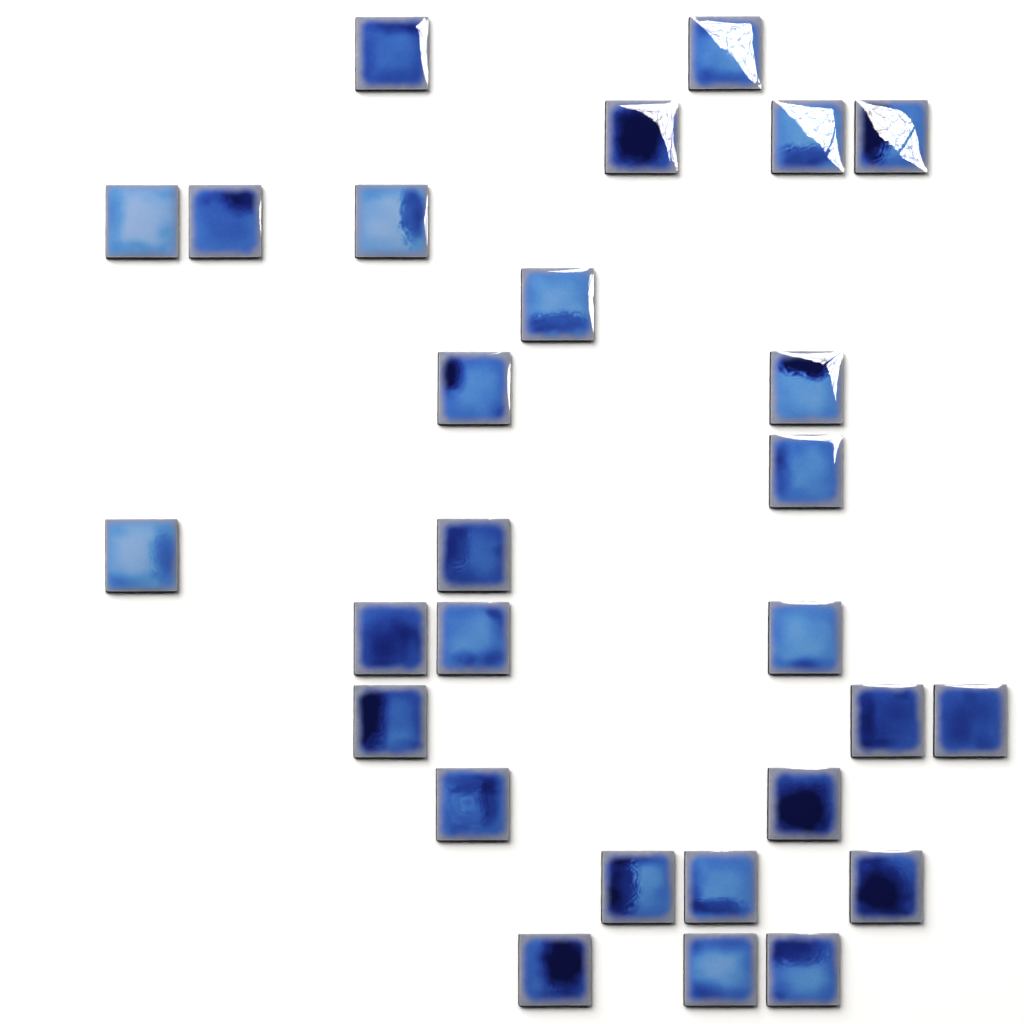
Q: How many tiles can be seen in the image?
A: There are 28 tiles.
